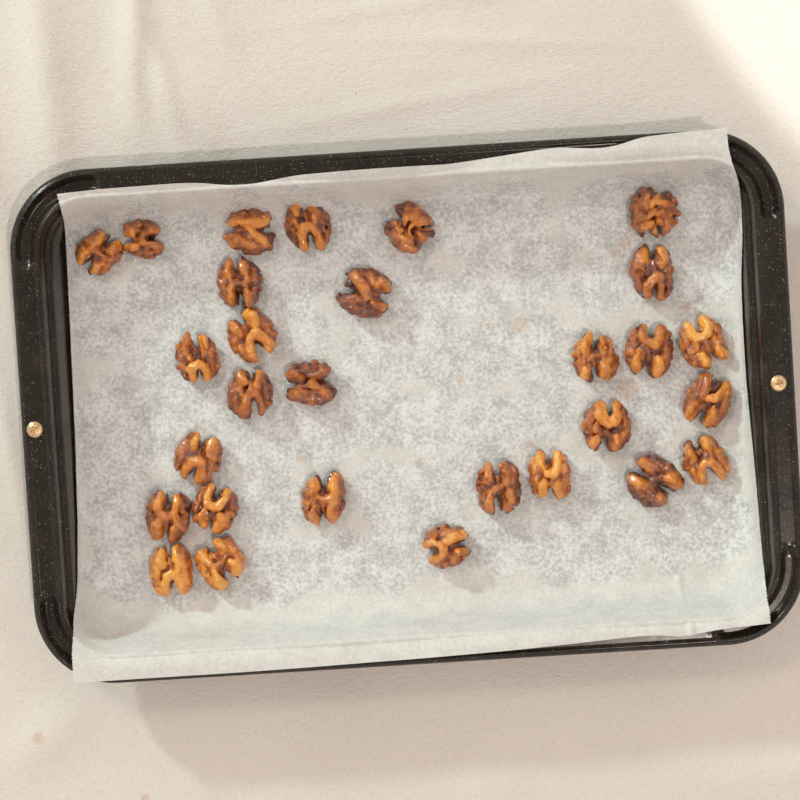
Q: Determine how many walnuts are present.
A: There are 29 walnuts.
